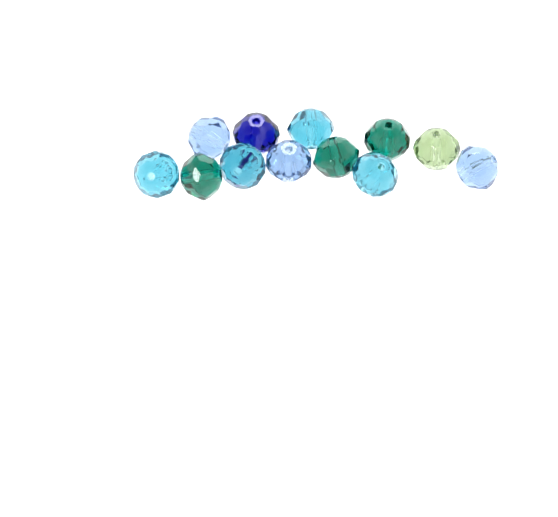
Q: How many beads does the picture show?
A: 12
